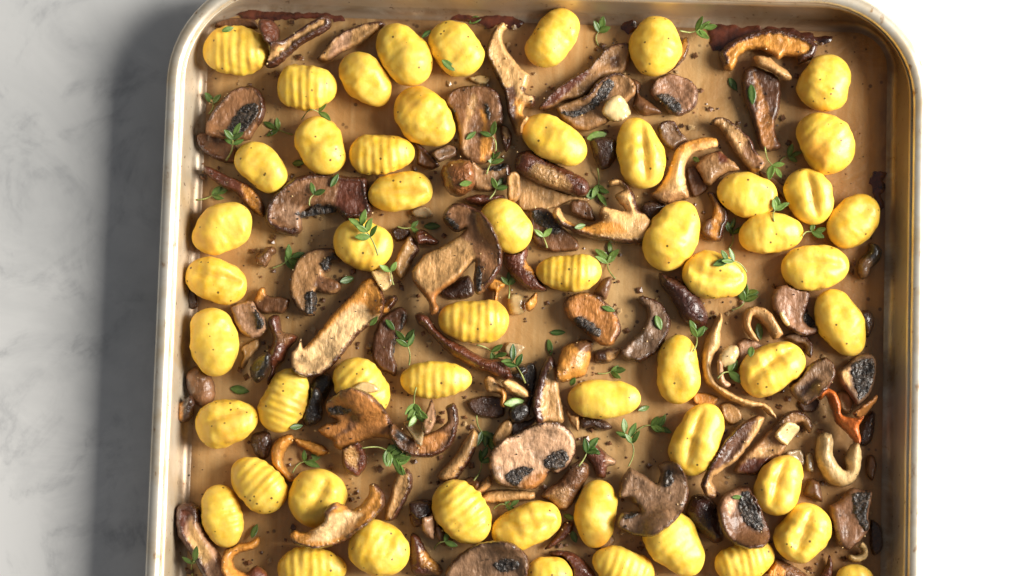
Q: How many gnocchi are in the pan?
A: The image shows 54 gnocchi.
